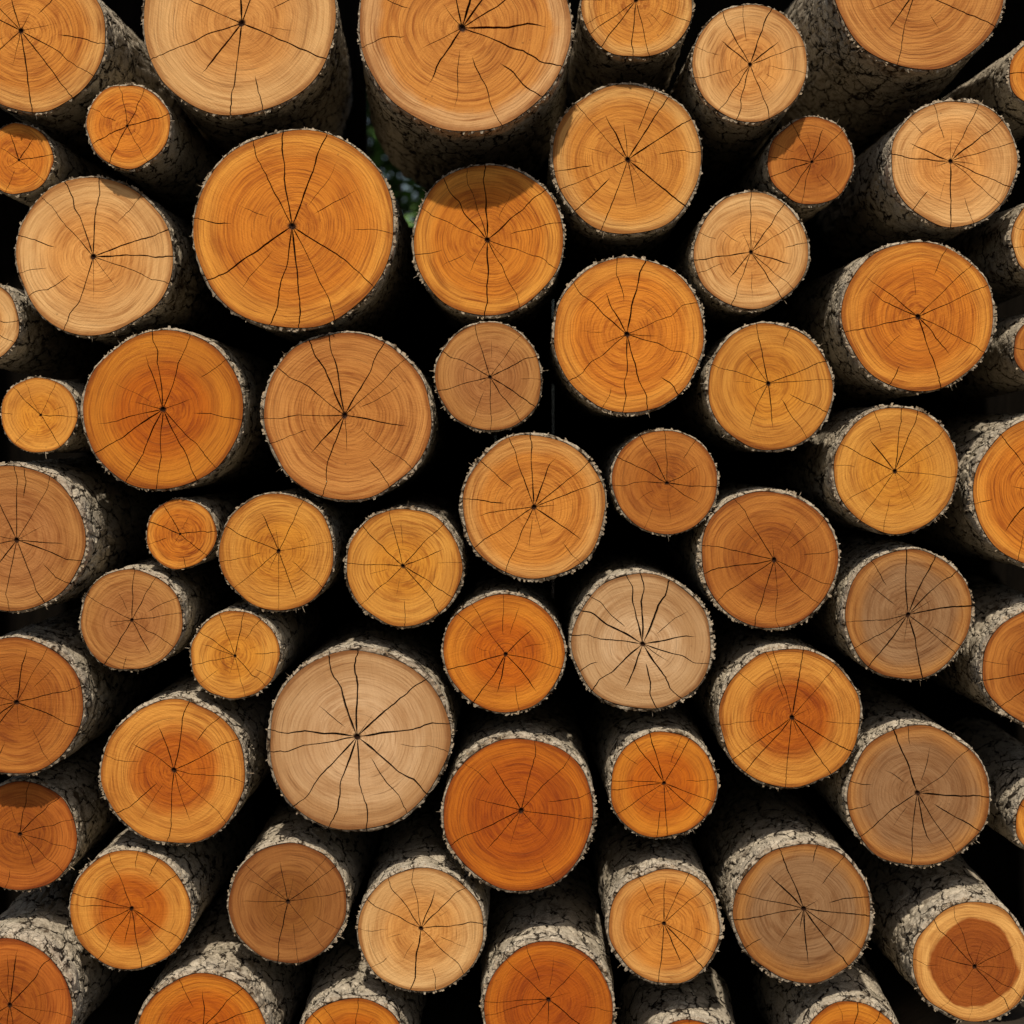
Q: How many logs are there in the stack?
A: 62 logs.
